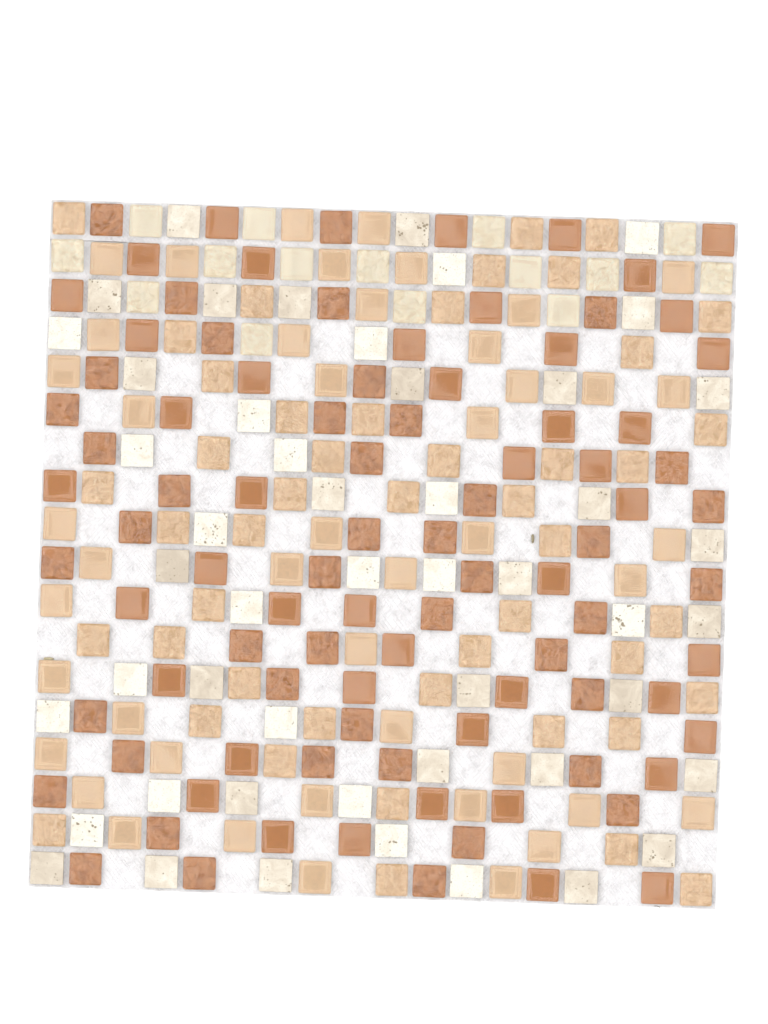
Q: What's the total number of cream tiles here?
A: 15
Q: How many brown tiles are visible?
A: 91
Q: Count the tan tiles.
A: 91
